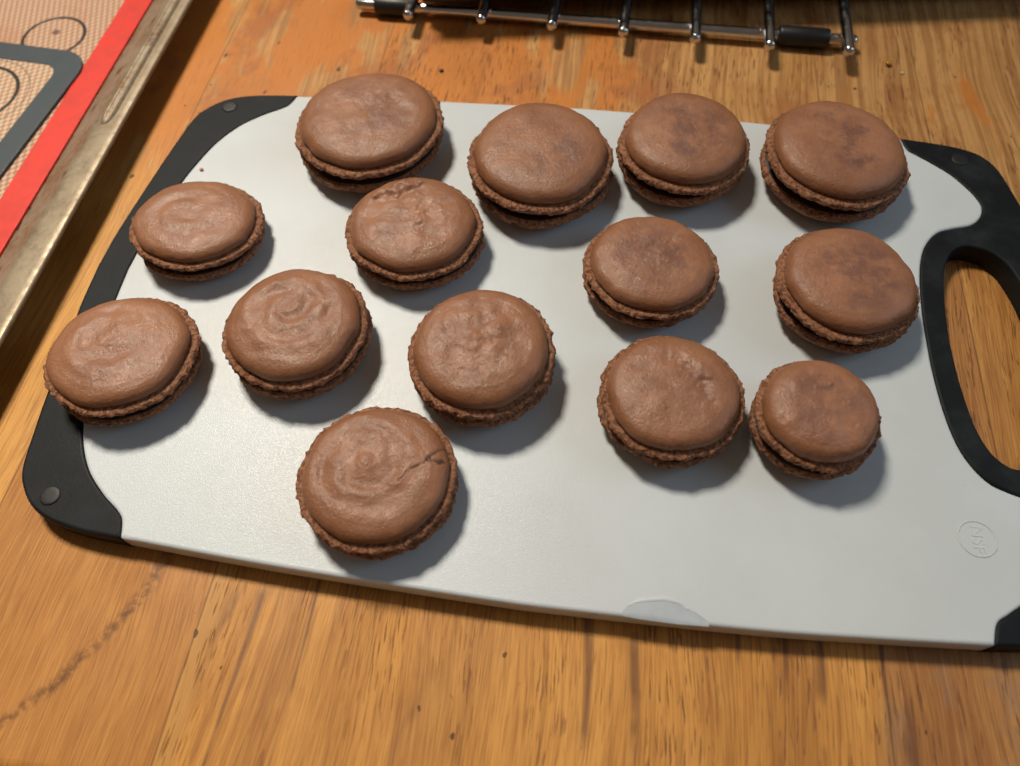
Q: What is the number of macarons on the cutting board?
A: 14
